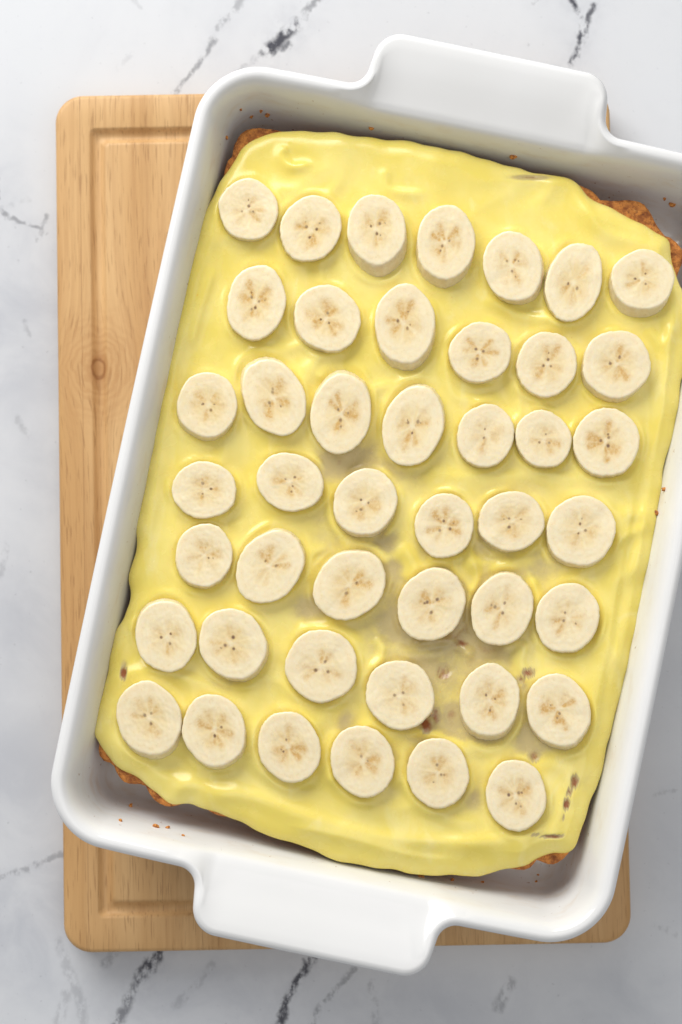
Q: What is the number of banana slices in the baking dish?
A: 44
